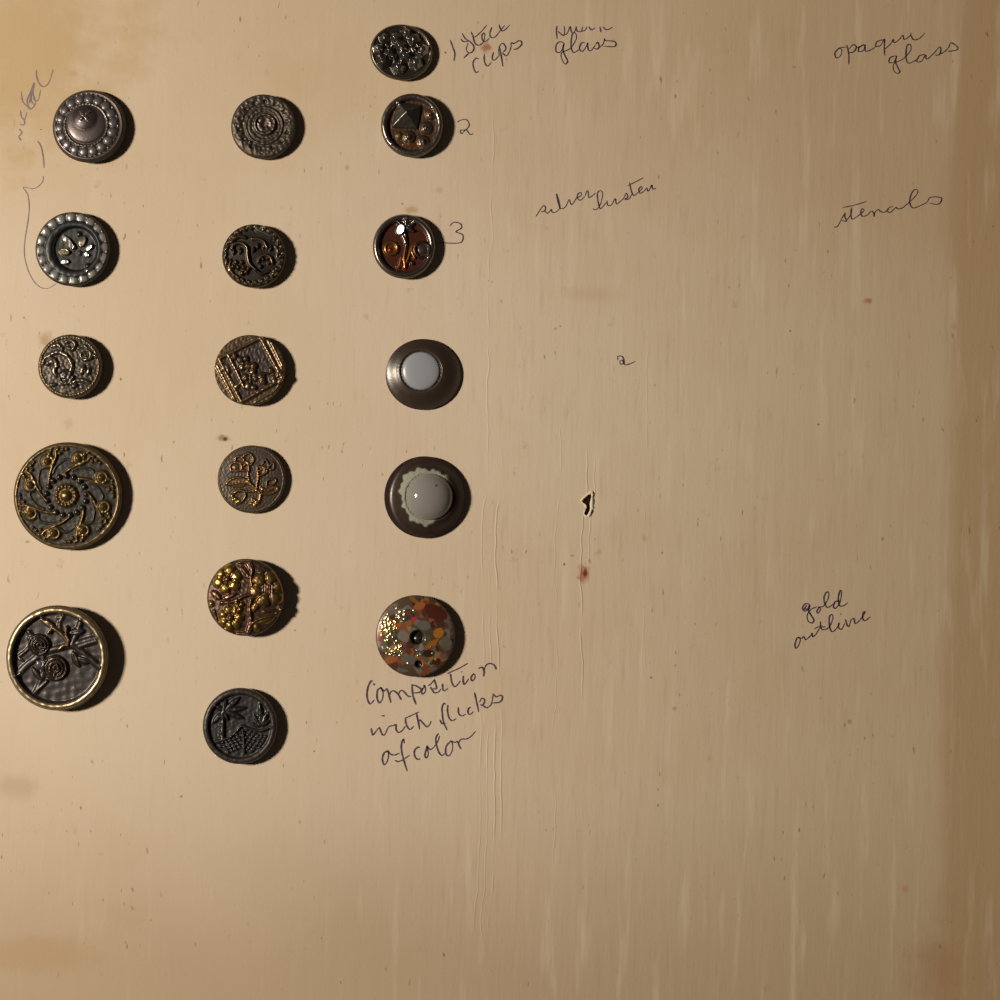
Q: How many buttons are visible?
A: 17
